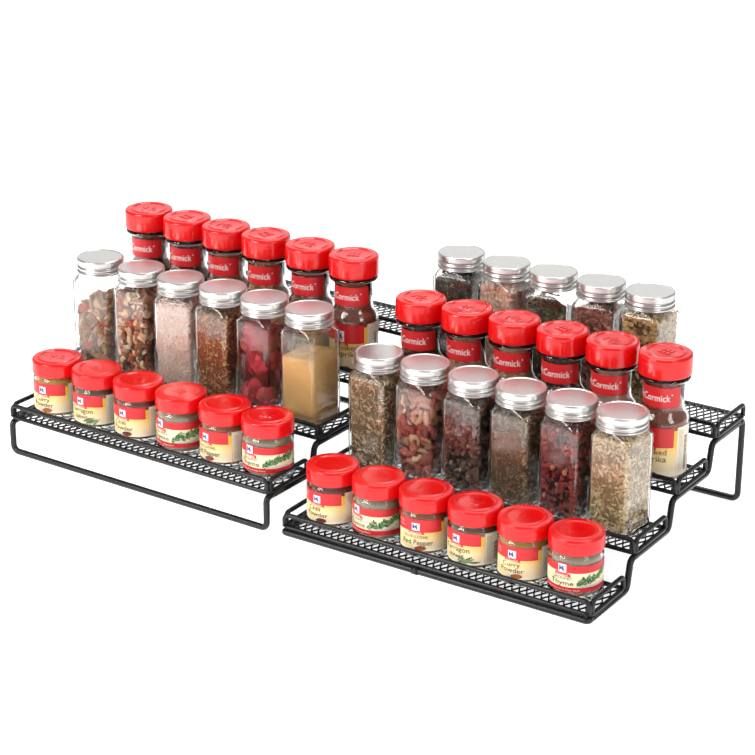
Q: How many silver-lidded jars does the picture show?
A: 17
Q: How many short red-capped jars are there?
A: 12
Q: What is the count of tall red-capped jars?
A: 12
